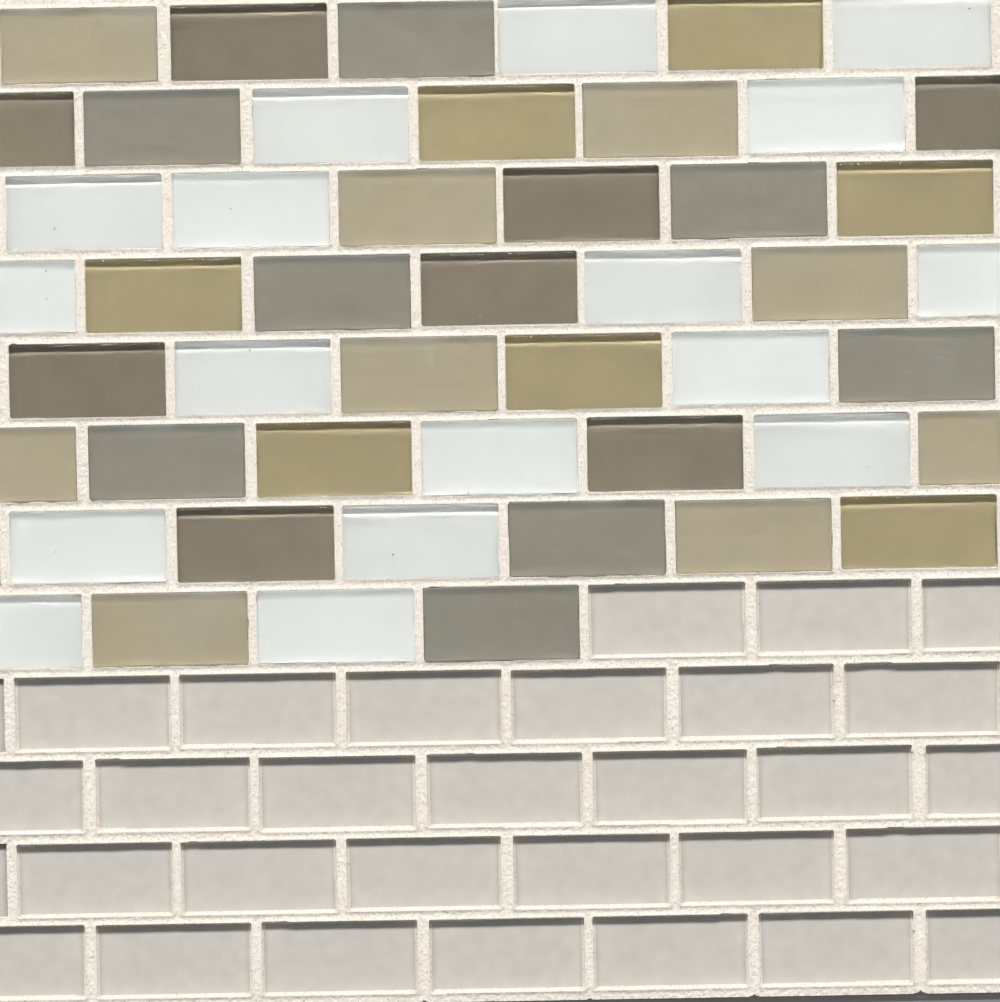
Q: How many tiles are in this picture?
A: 49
